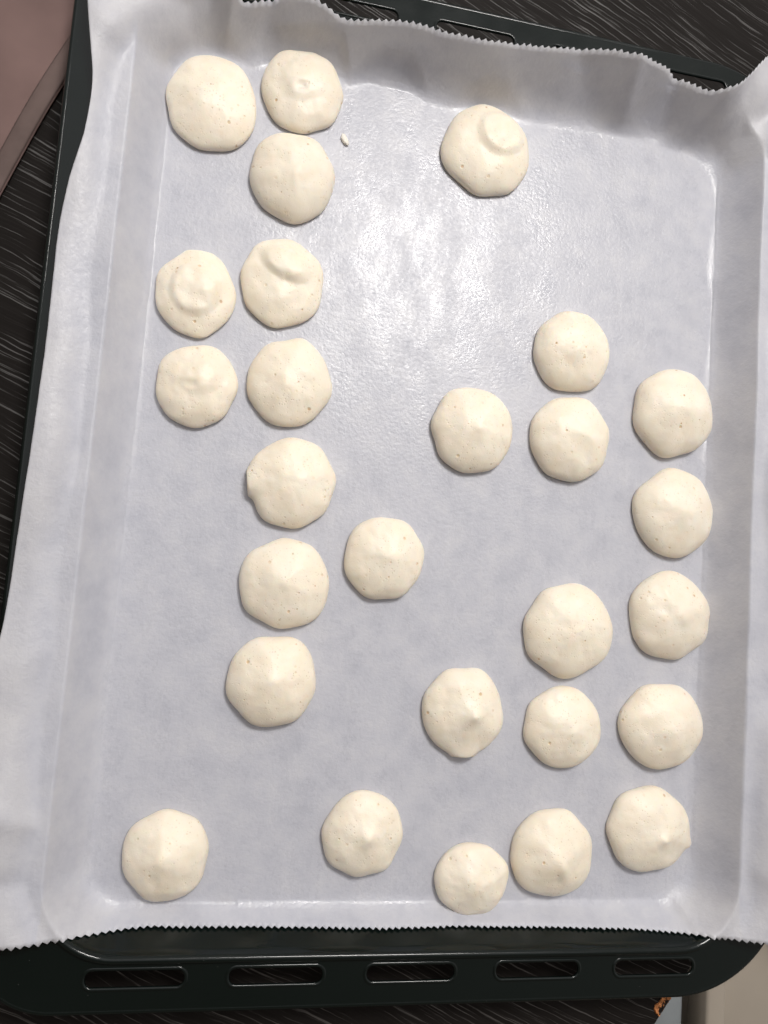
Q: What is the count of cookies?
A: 27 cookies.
